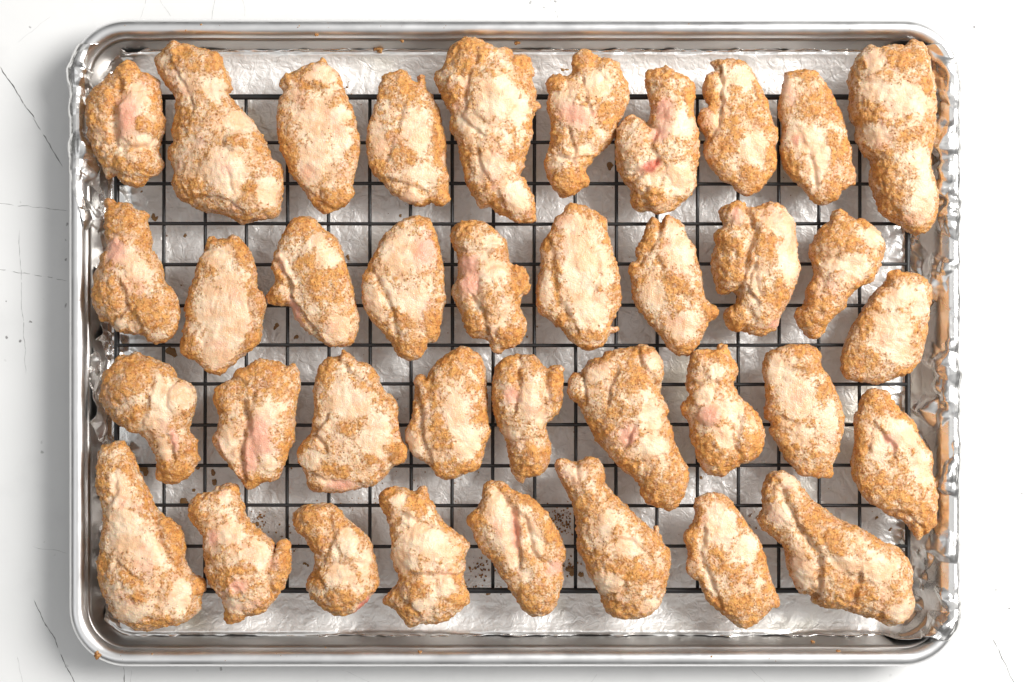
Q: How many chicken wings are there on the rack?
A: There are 37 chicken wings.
